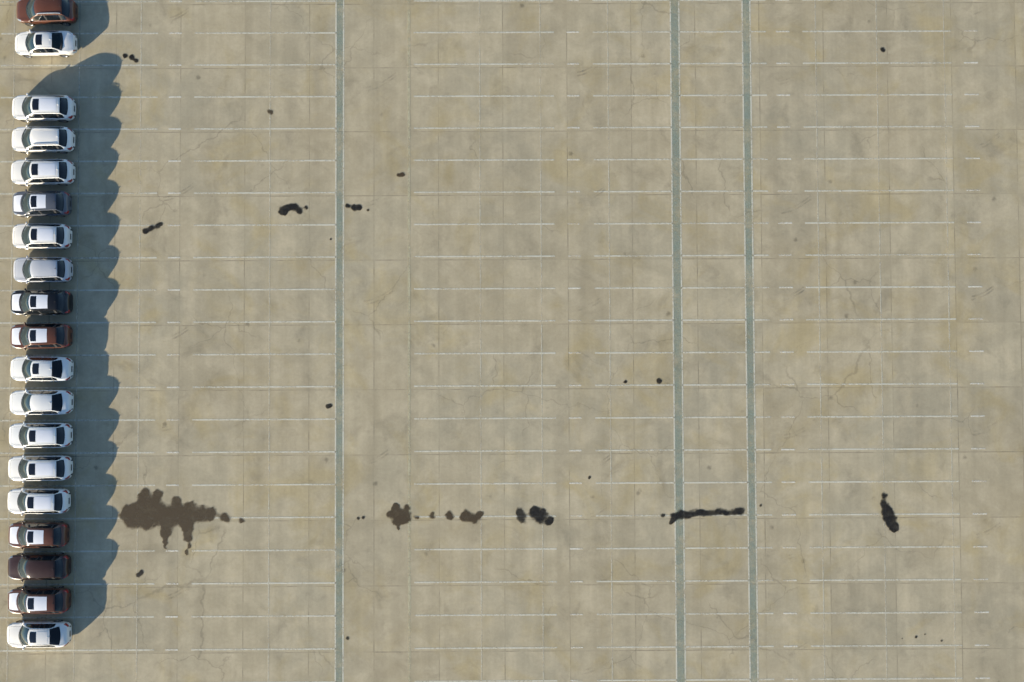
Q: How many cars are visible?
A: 19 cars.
